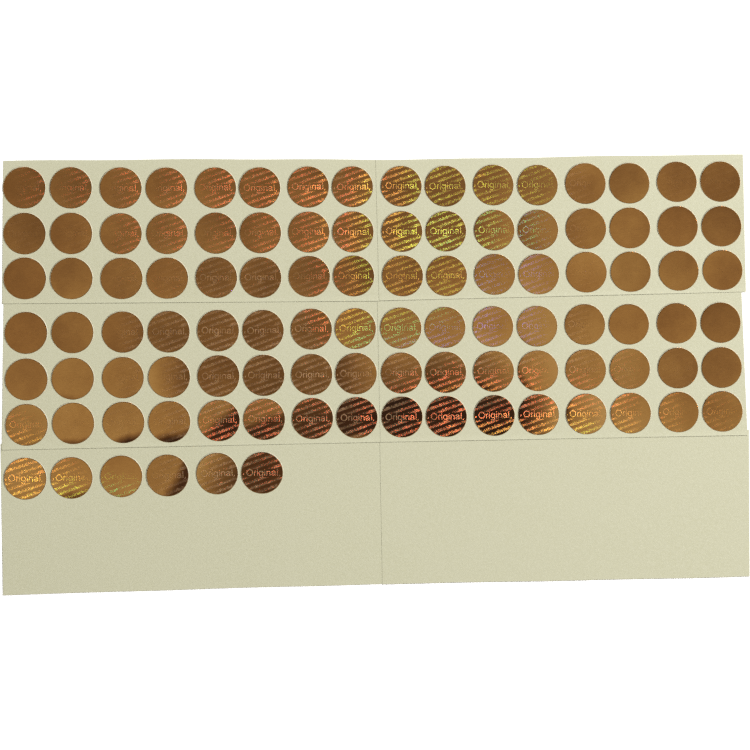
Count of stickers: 102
